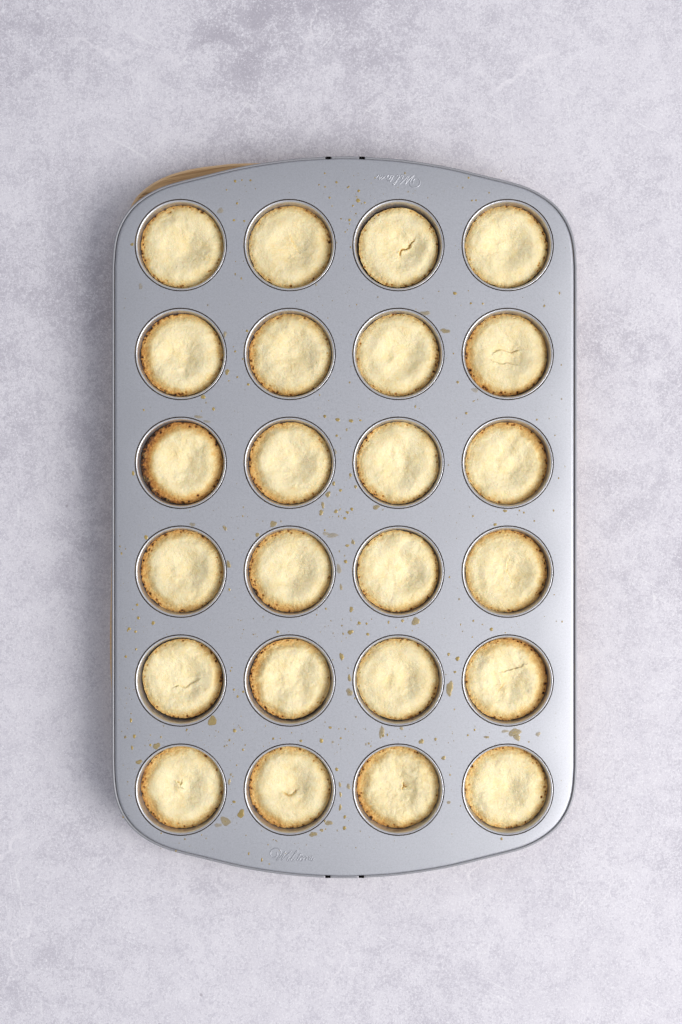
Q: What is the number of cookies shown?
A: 24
